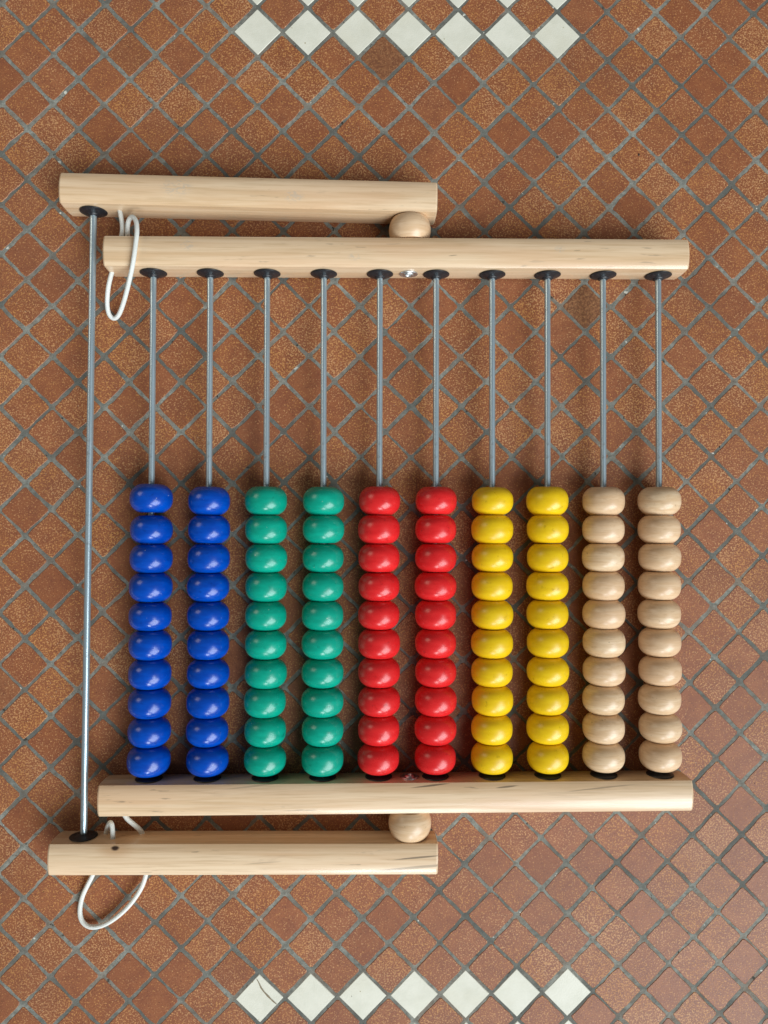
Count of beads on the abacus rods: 100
